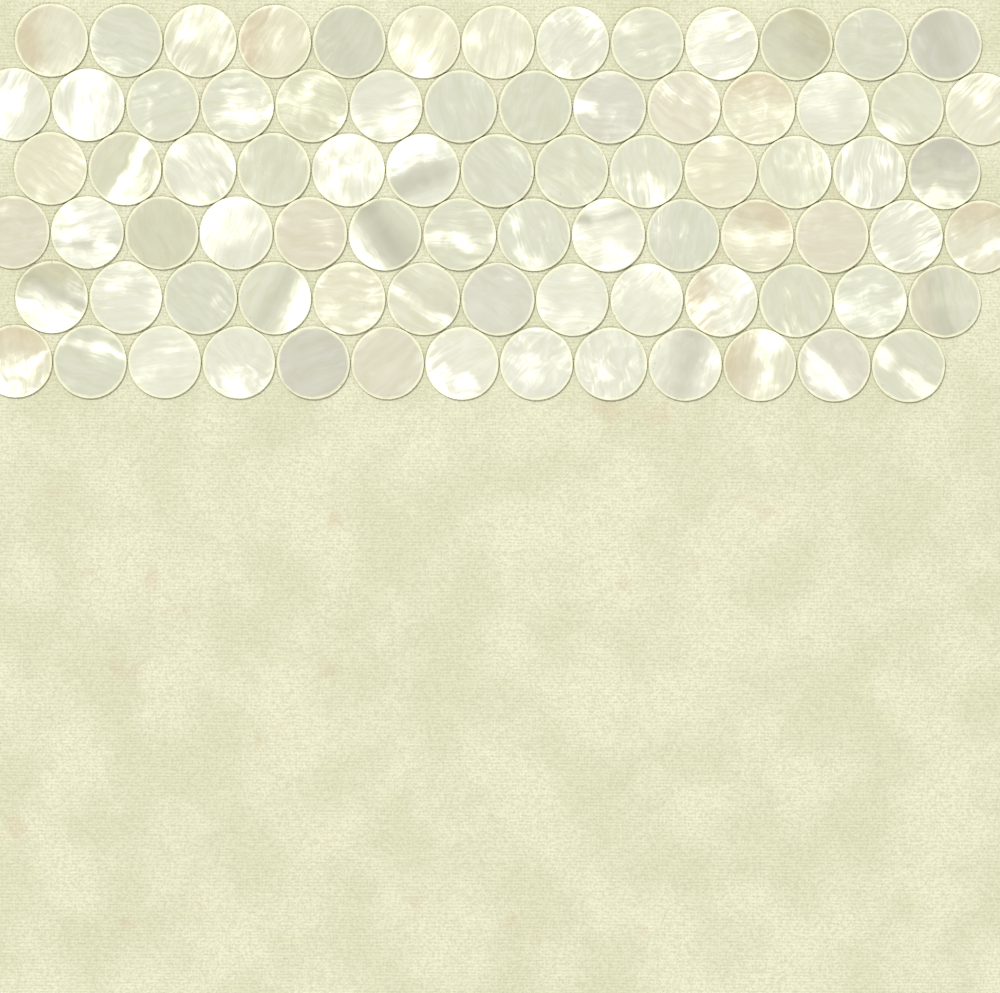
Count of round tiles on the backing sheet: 80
